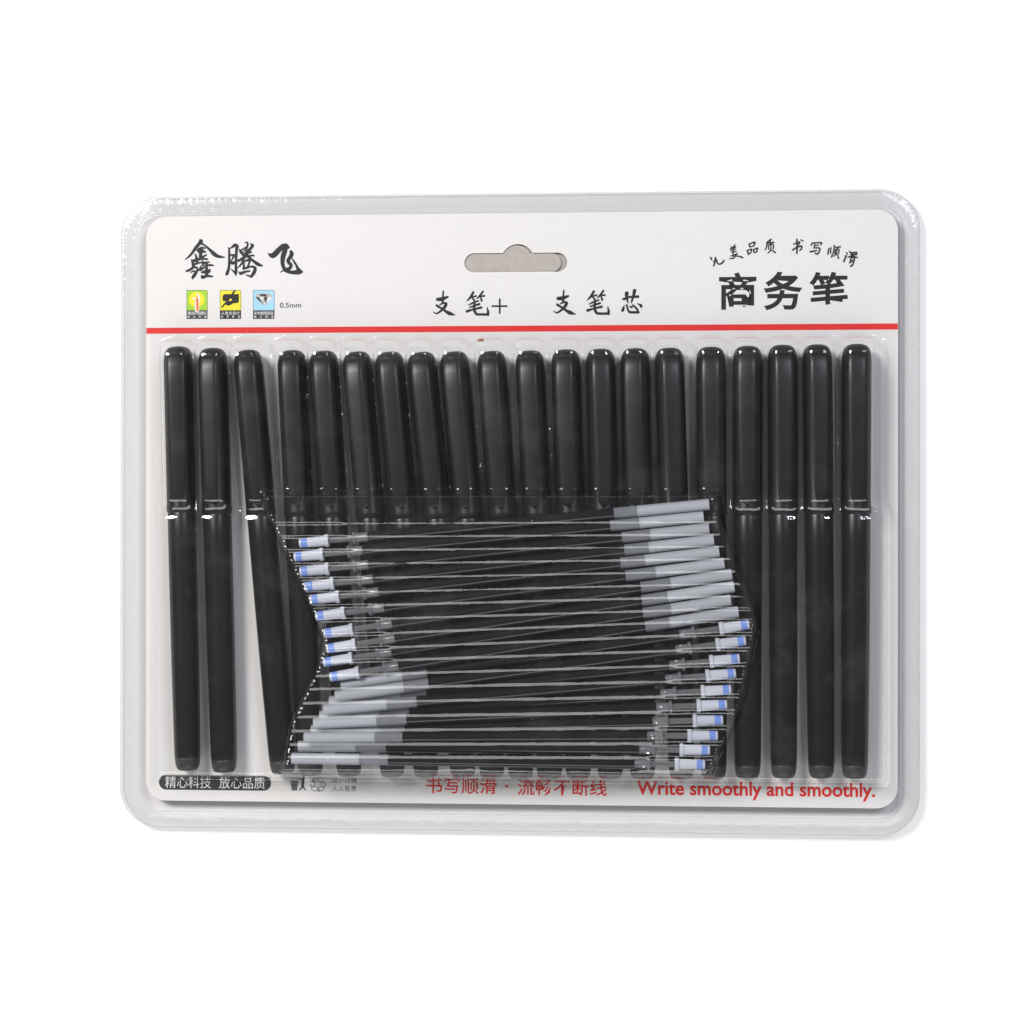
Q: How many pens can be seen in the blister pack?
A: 20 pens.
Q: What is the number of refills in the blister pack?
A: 20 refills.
